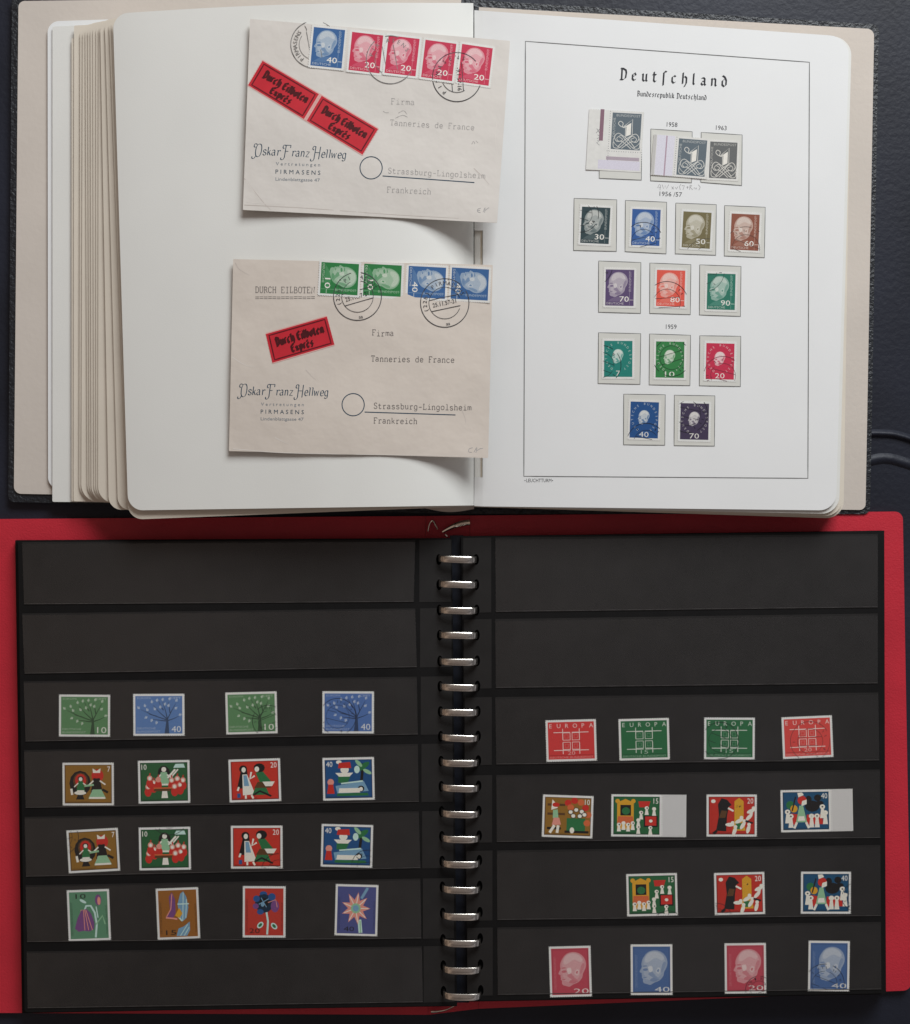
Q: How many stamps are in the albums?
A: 55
